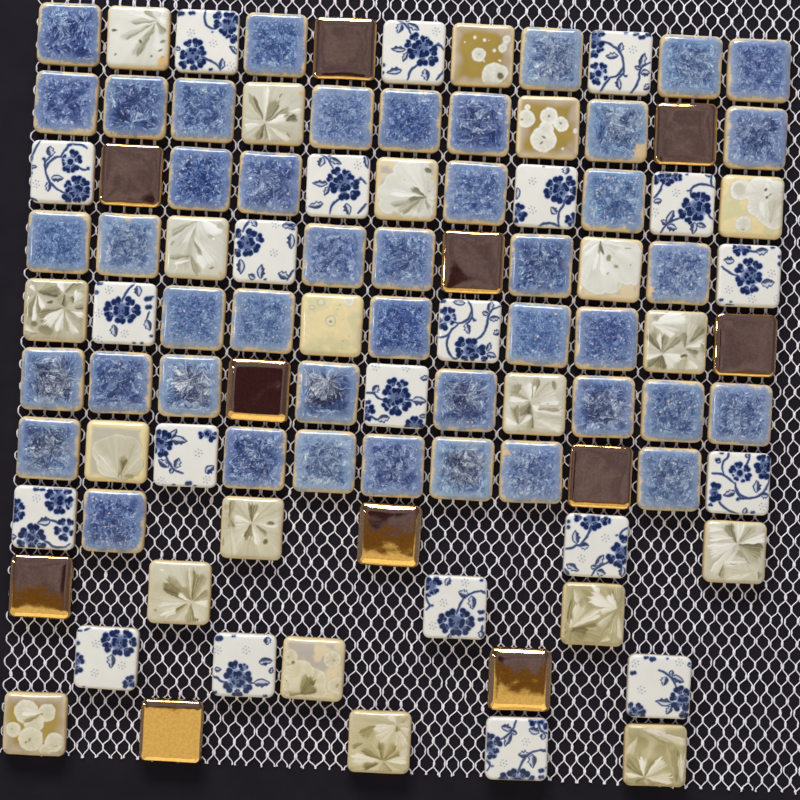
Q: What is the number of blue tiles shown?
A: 44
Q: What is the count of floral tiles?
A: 21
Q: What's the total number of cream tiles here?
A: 21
